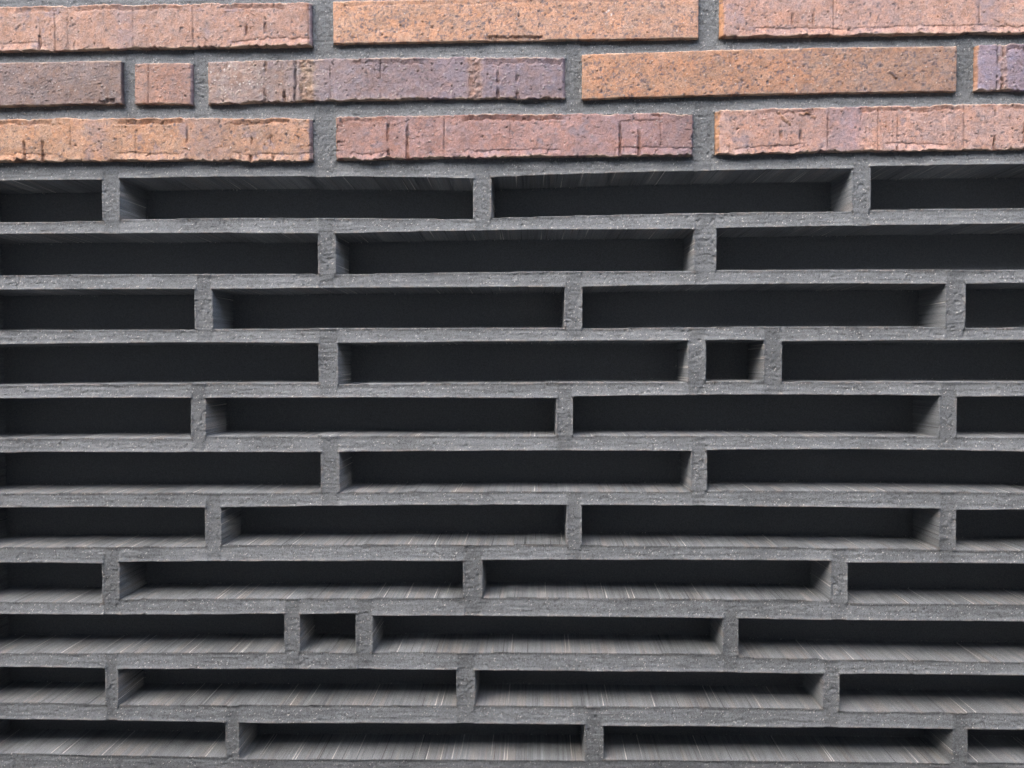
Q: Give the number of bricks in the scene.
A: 11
